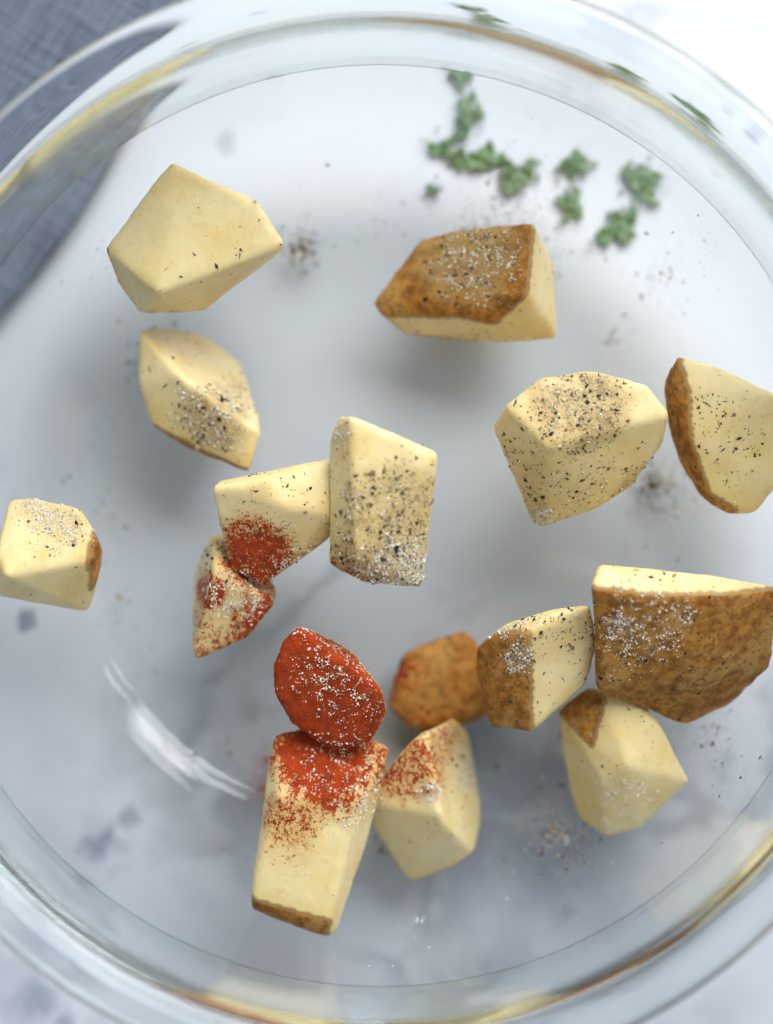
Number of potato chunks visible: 16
